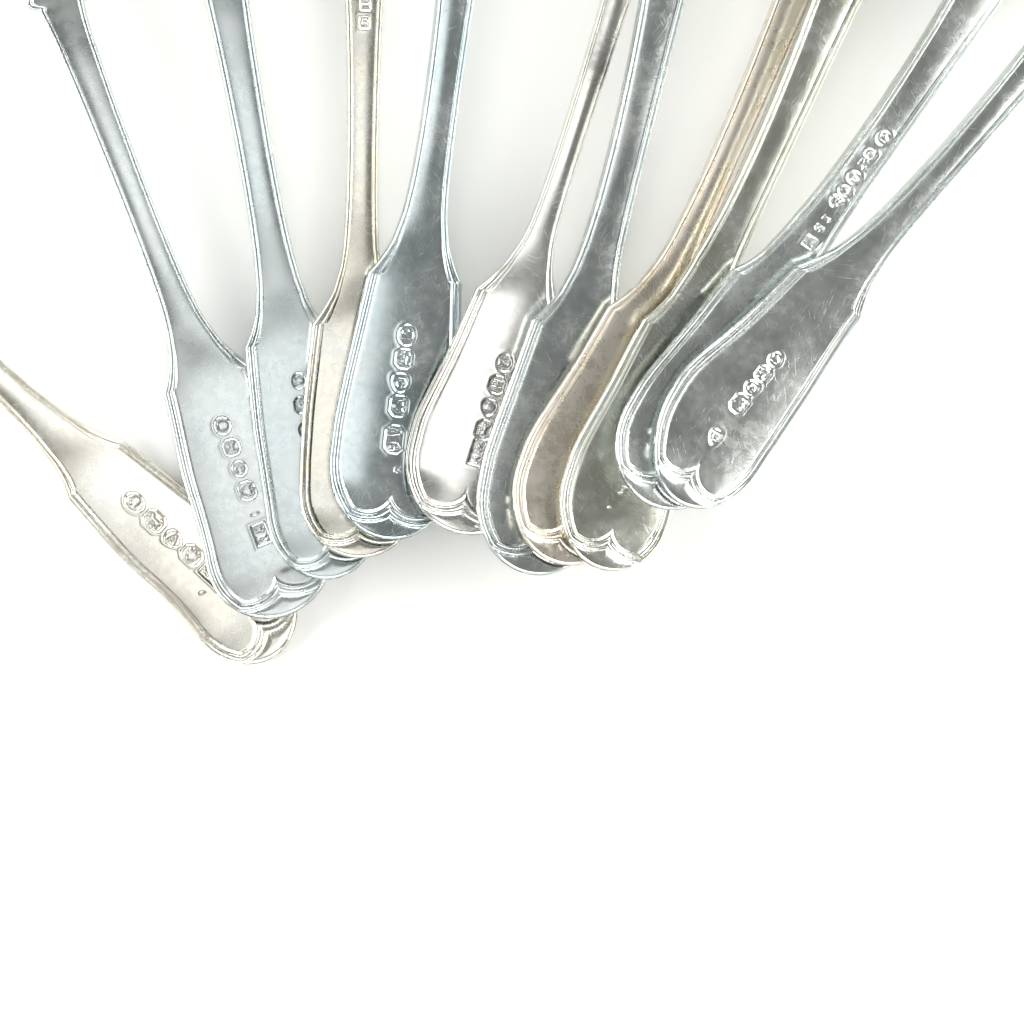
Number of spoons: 11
